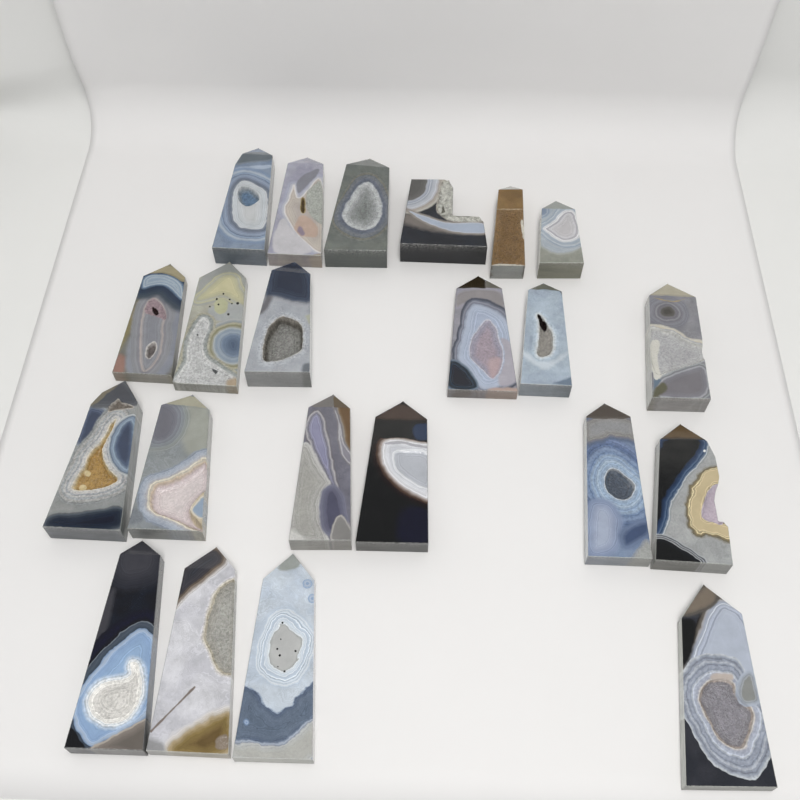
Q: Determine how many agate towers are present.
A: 22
